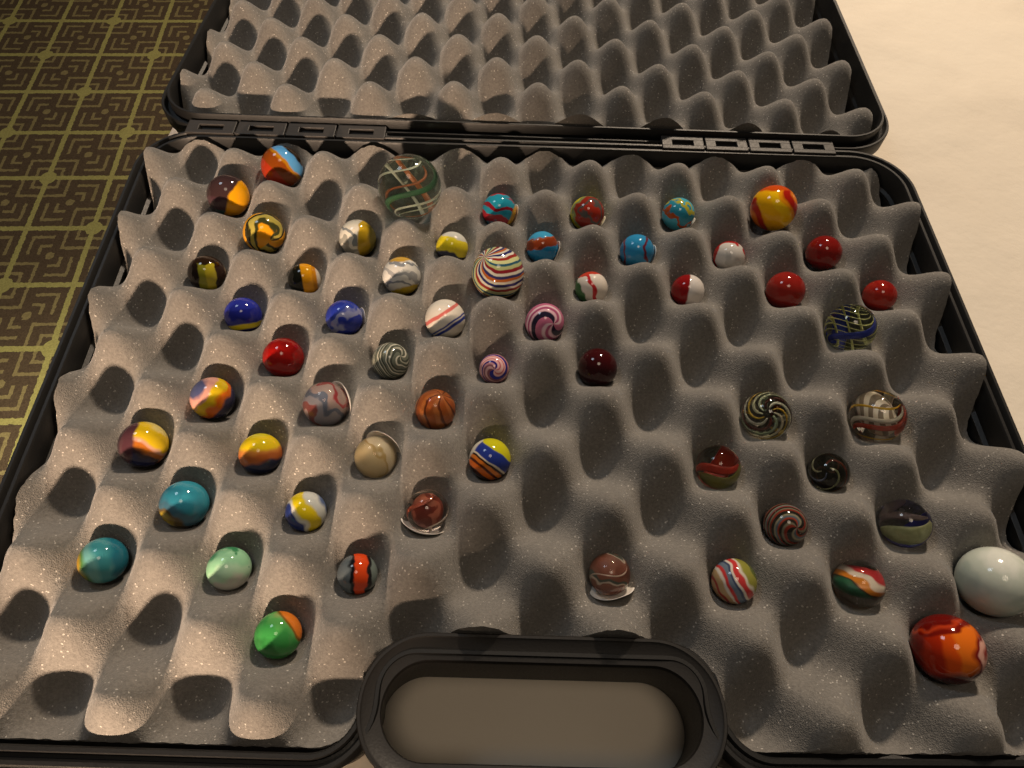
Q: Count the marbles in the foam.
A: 56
